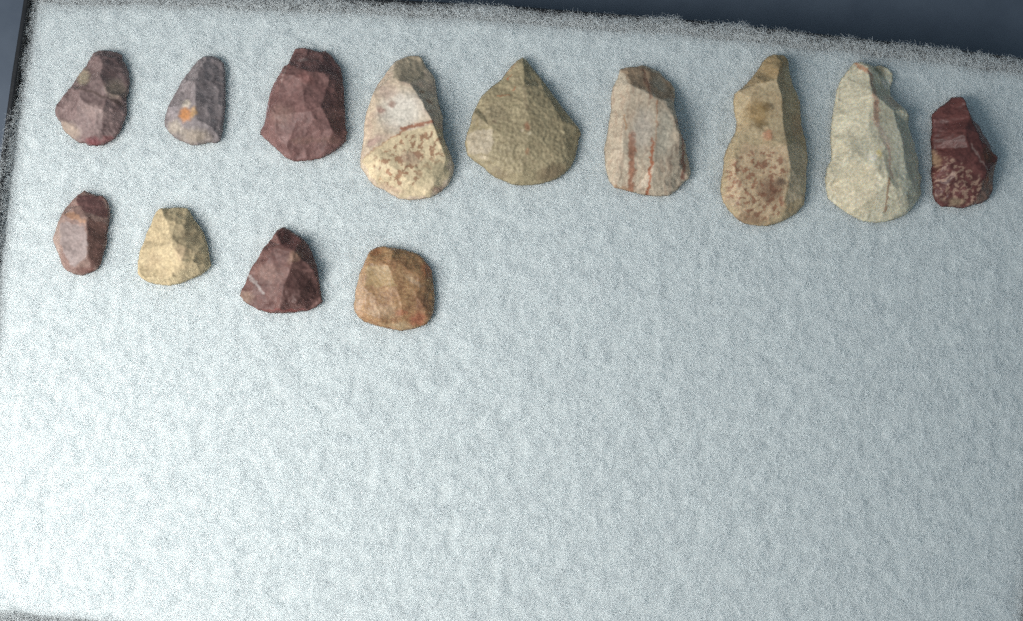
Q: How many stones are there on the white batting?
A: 13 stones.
